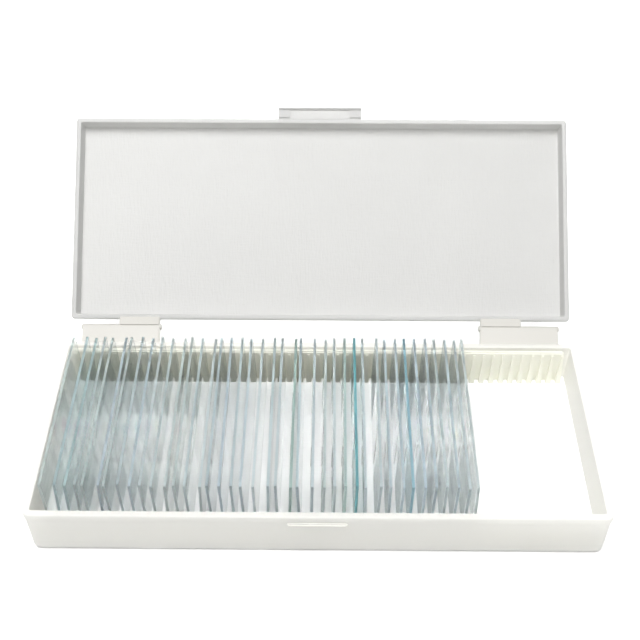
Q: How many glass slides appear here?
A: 40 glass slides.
